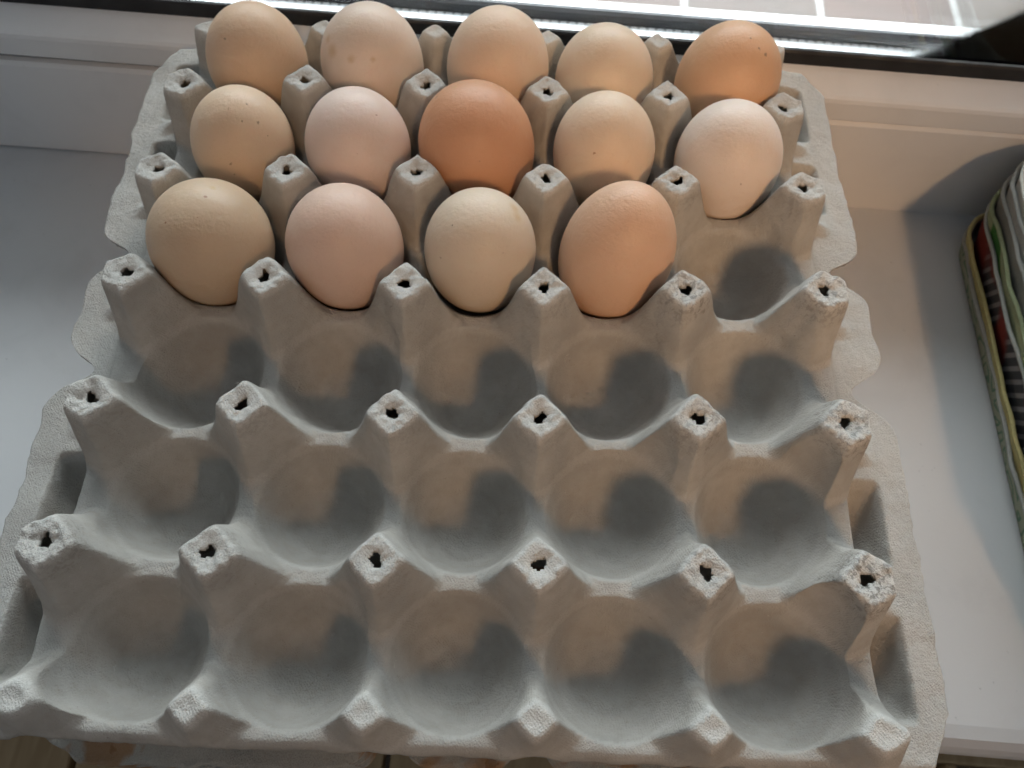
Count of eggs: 14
